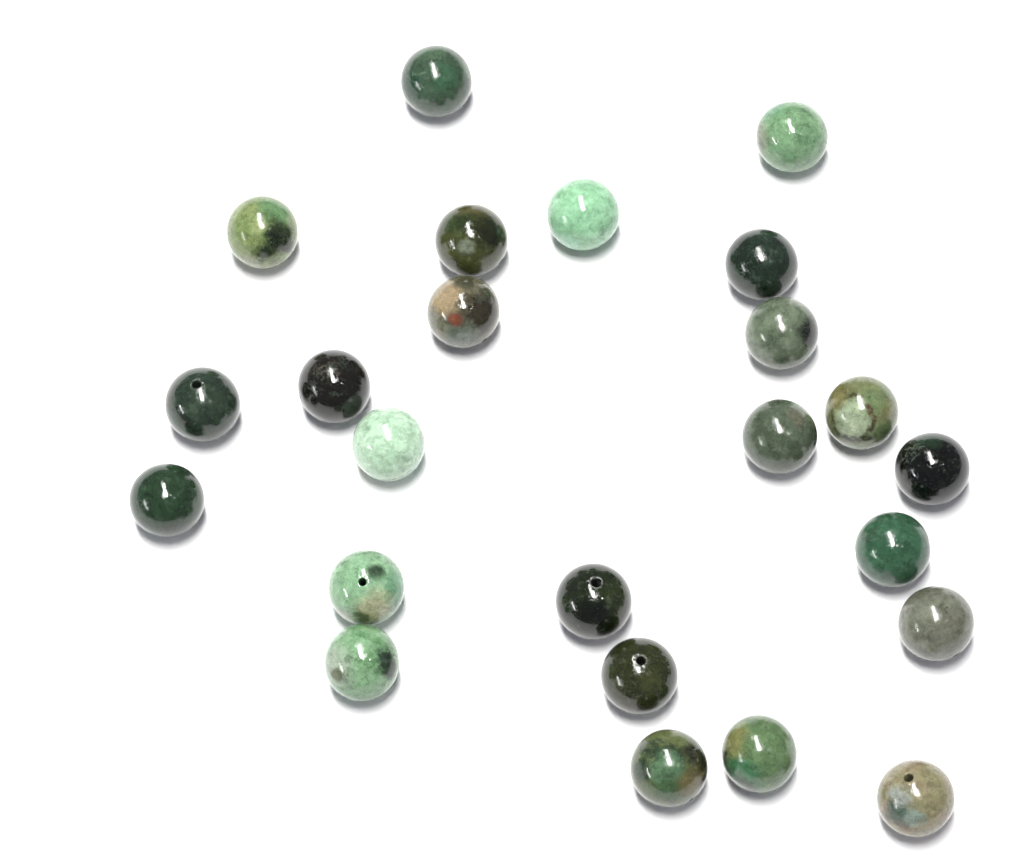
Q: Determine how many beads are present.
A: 24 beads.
